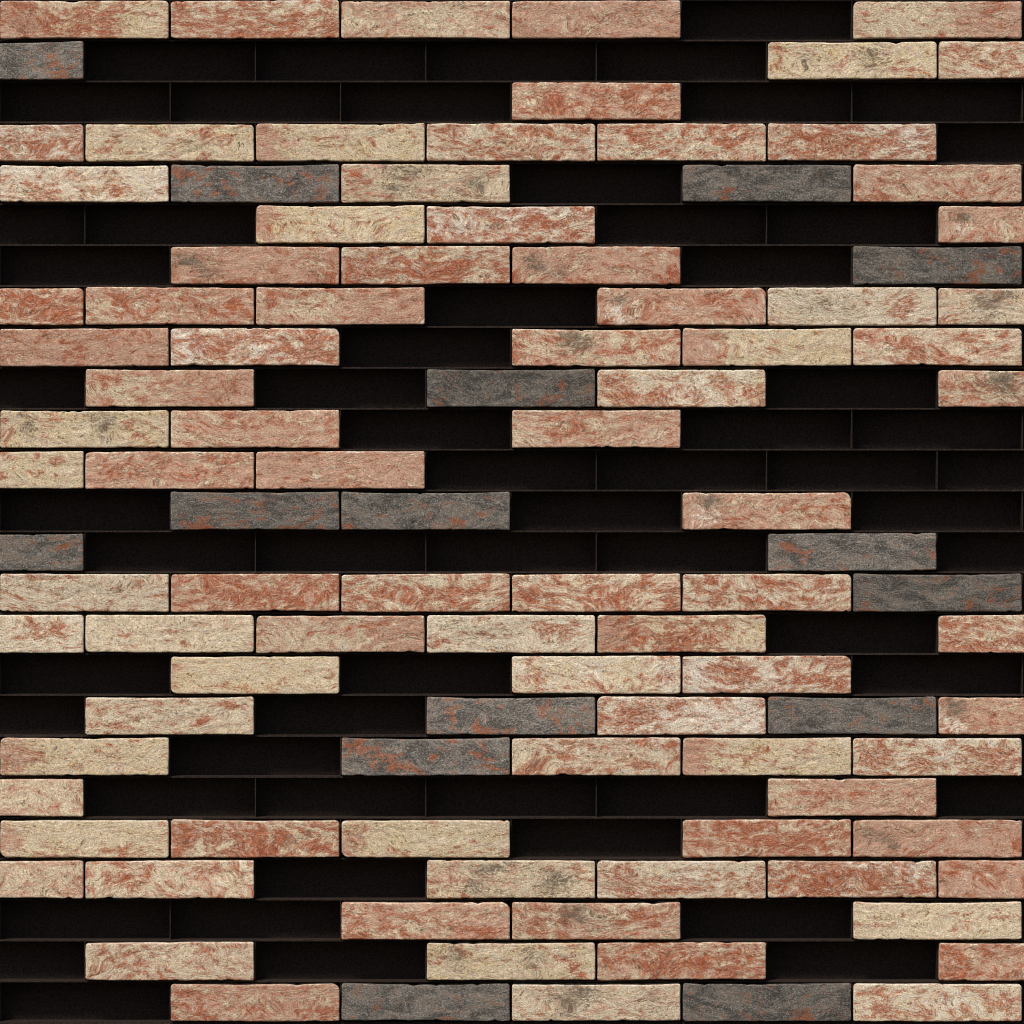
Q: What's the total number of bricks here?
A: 103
